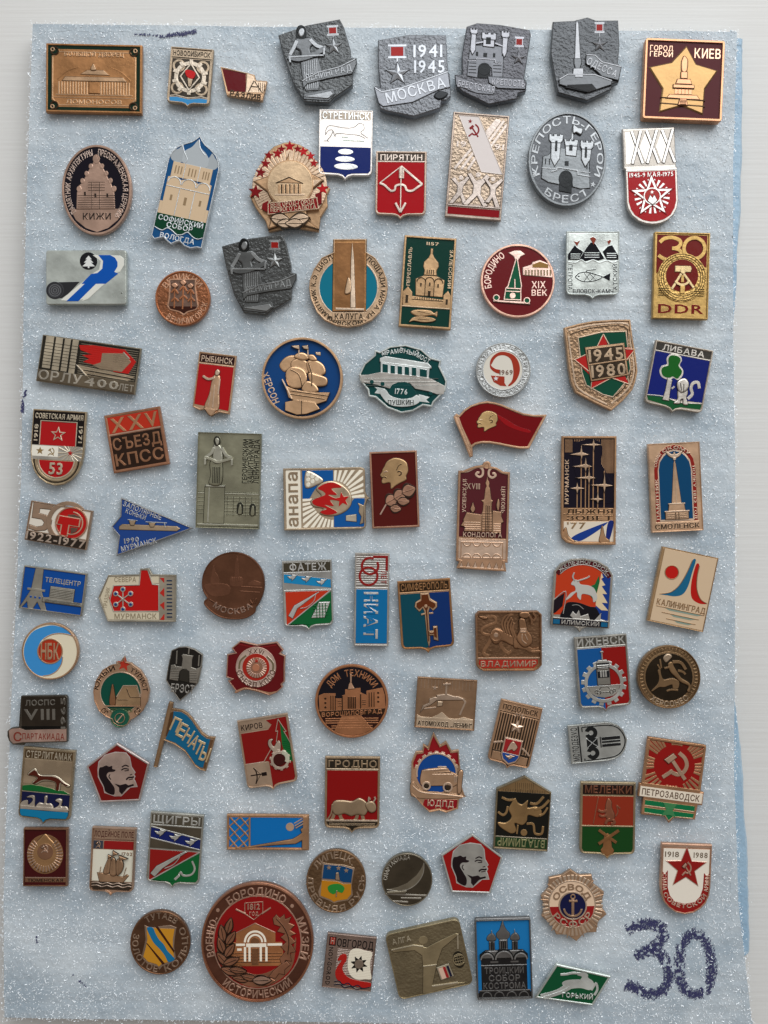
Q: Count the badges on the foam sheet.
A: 86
